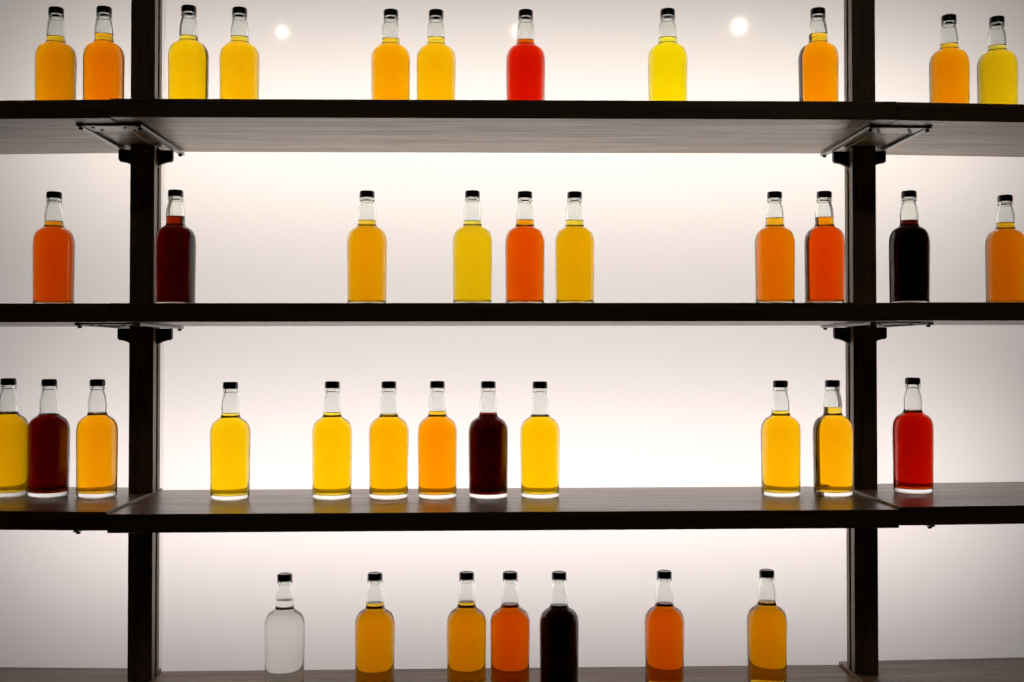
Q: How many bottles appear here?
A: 40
